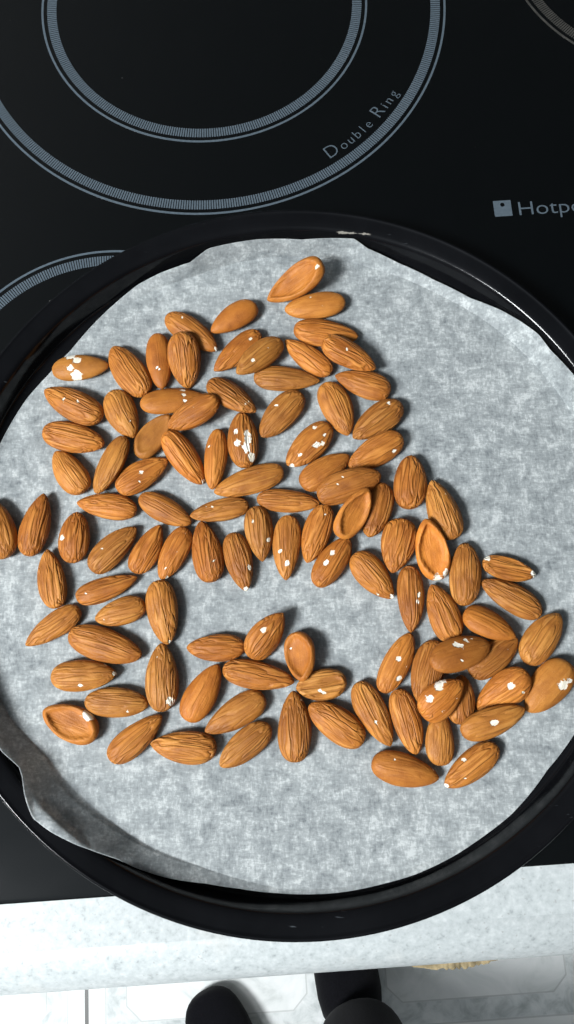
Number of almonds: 102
